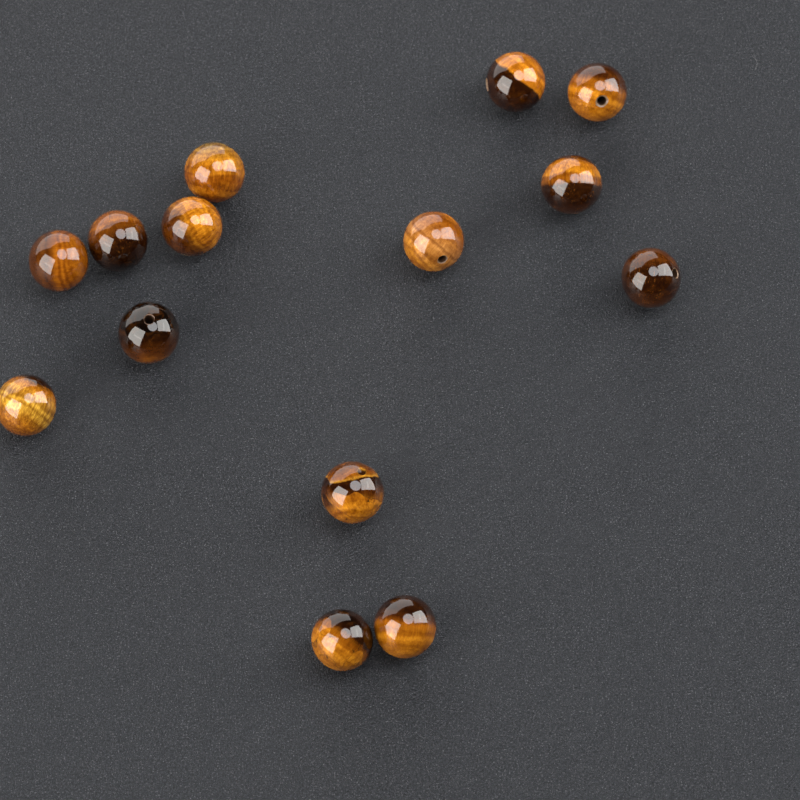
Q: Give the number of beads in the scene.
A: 14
